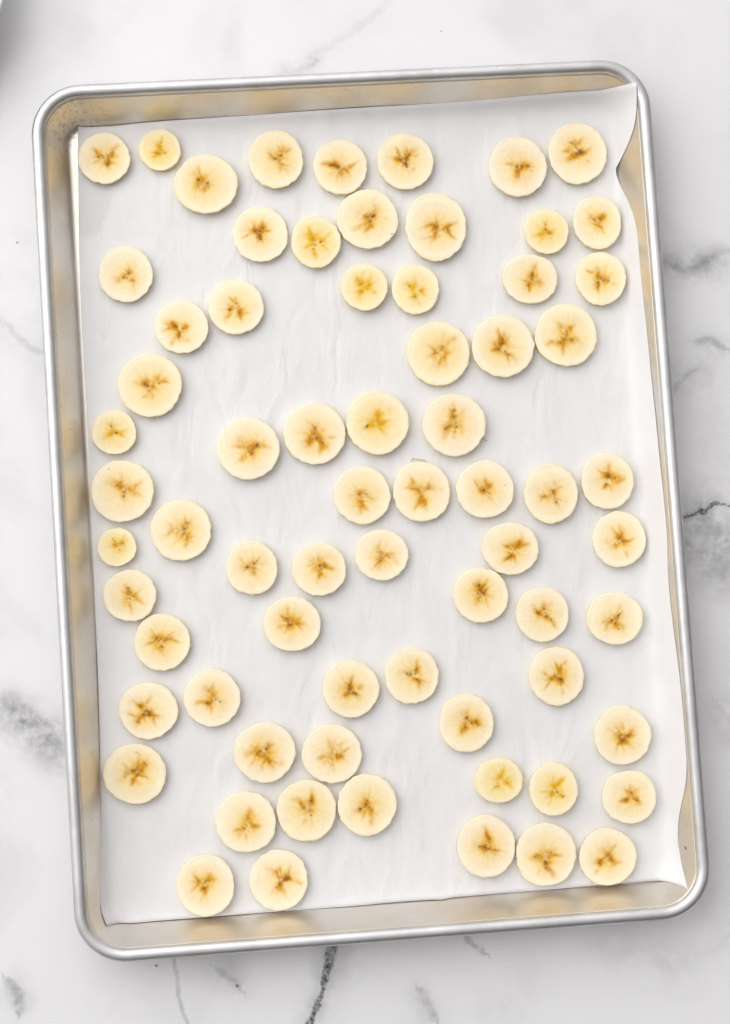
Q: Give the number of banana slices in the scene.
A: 70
